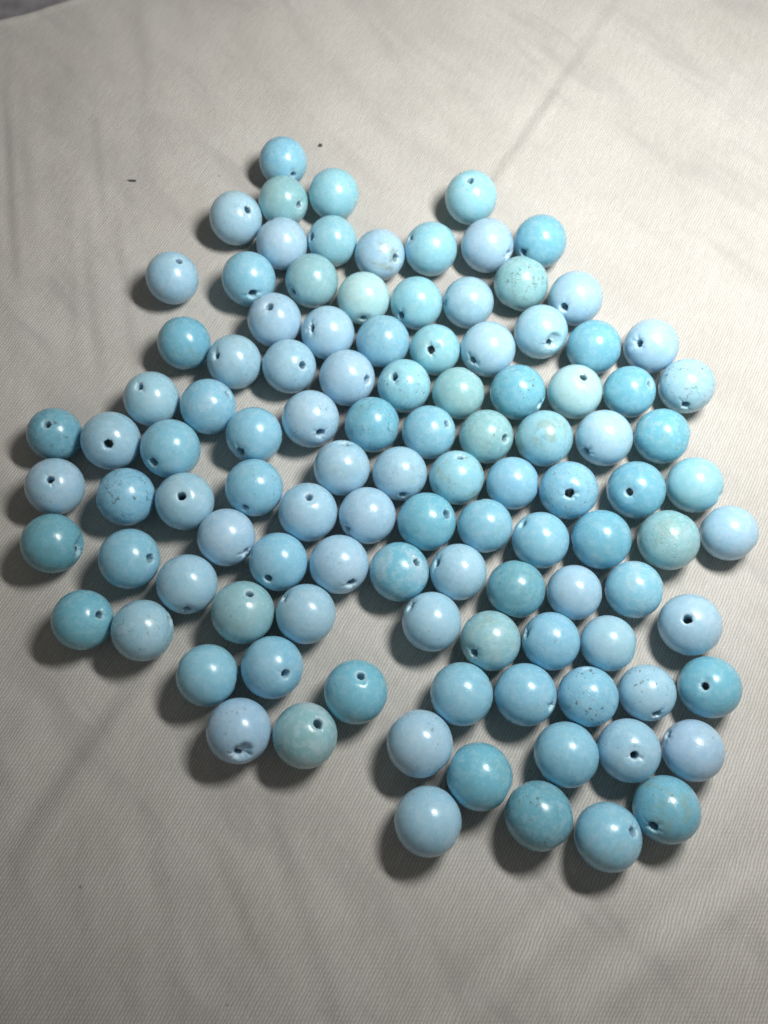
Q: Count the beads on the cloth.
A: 108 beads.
